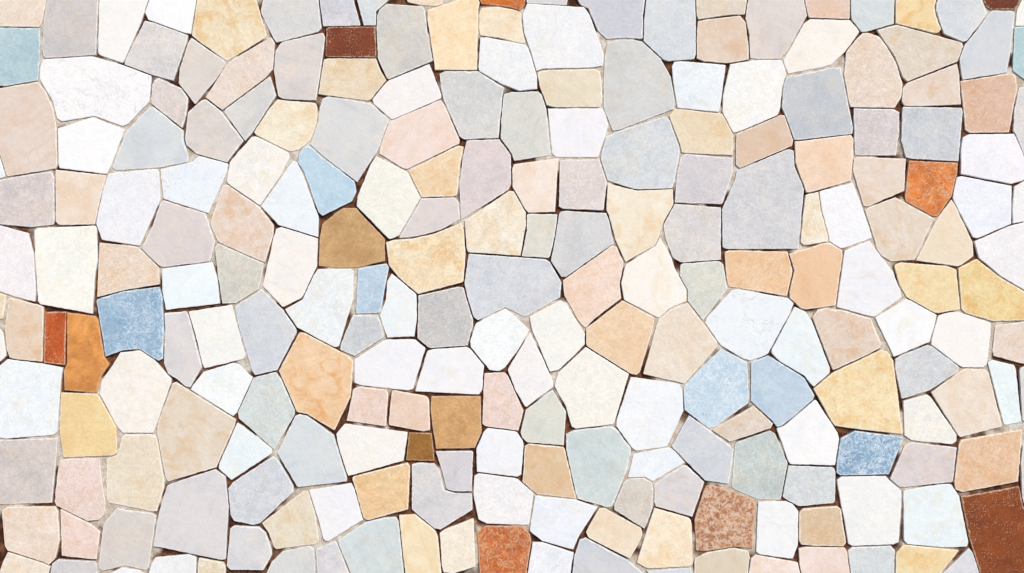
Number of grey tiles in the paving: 73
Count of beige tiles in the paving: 73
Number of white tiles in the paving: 63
